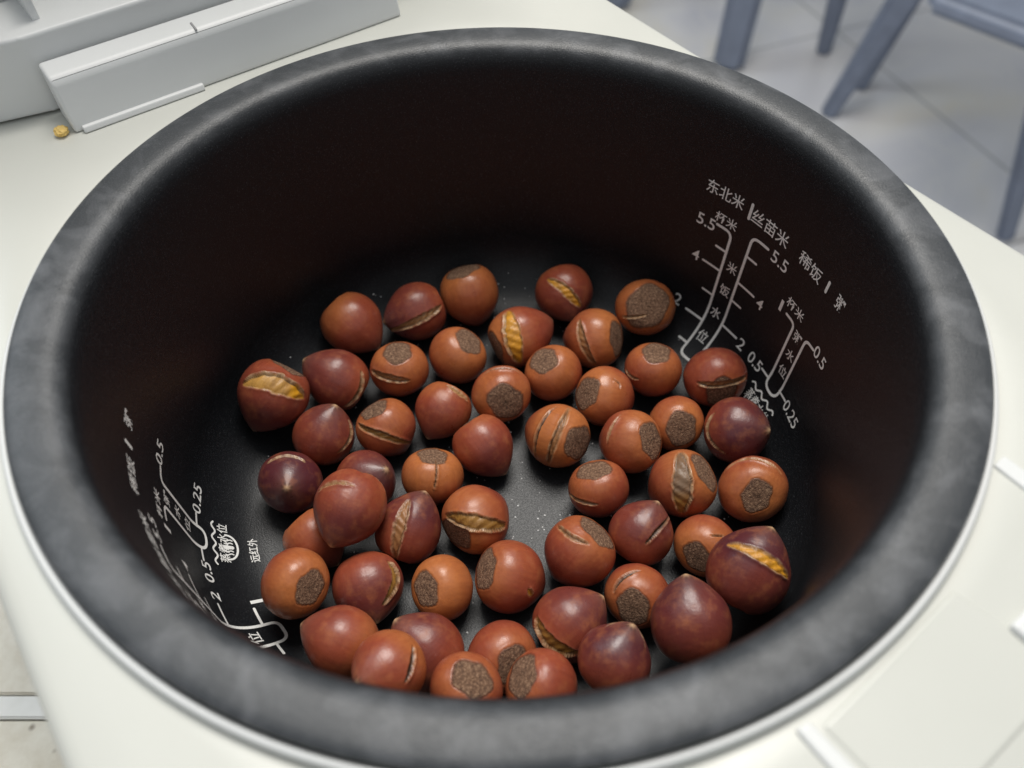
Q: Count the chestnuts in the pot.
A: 52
